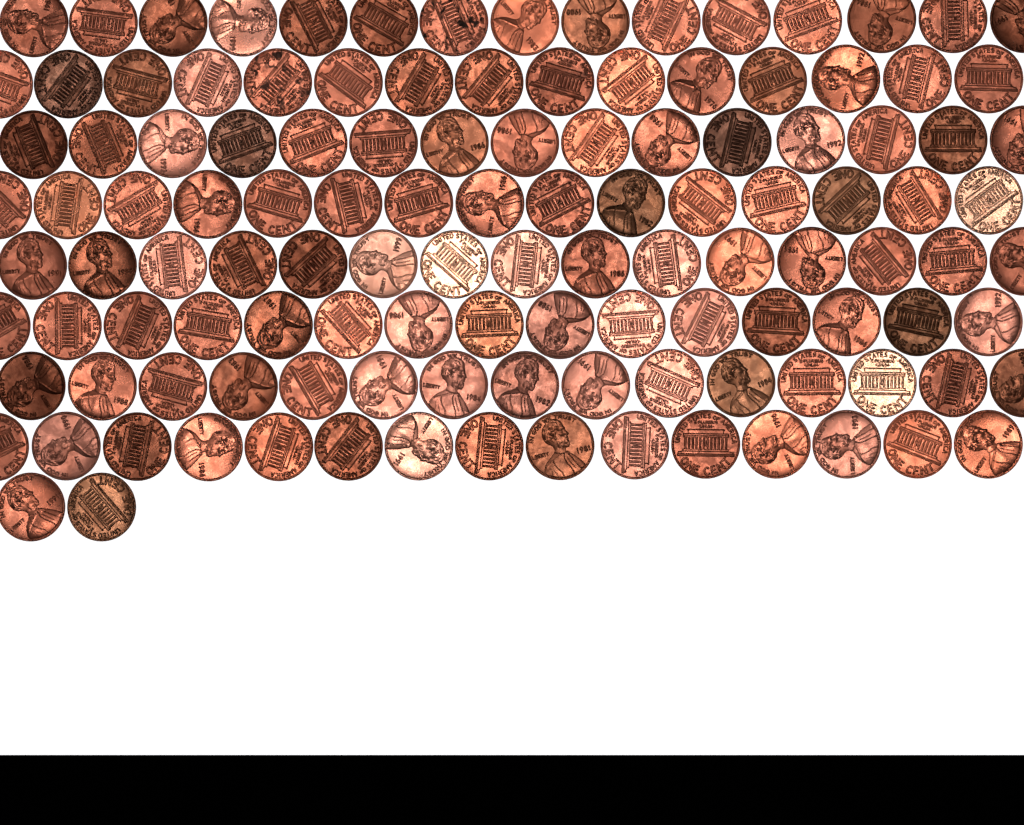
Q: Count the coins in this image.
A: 122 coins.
